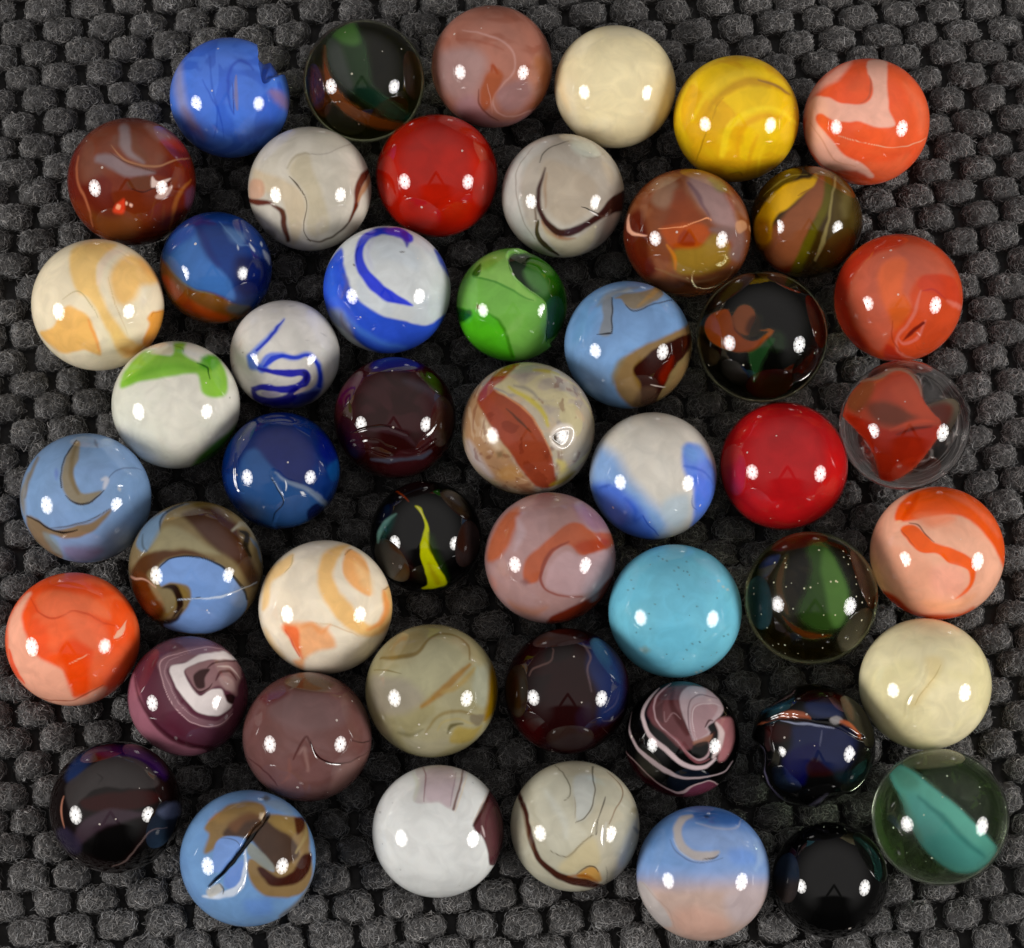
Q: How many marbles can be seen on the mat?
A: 50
